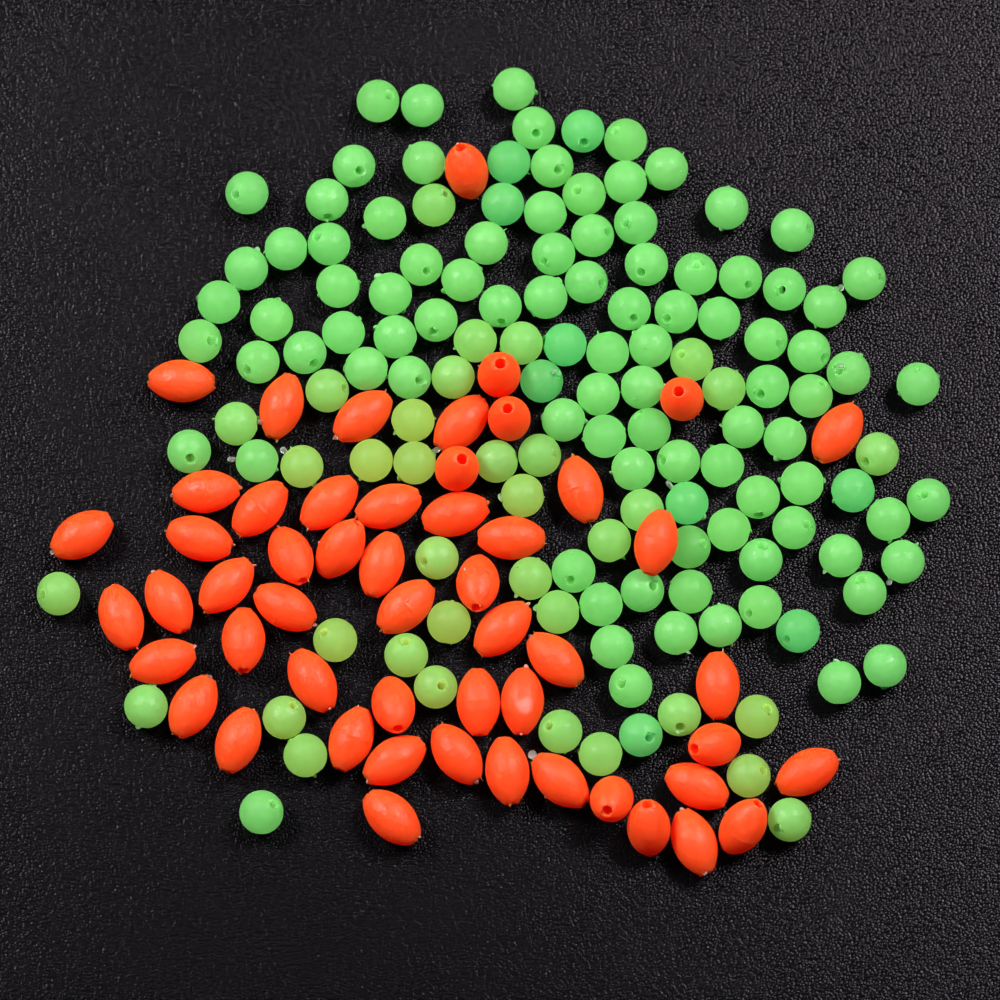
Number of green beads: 137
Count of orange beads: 53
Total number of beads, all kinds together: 190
